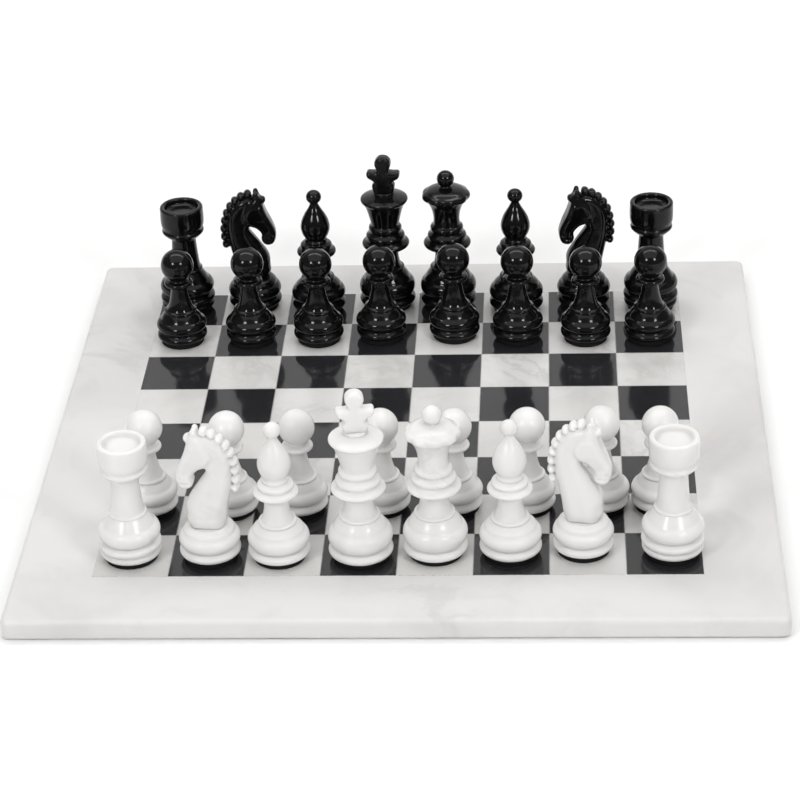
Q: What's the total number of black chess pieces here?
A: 16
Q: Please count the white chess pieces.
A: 16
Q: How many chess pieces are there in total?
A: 32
